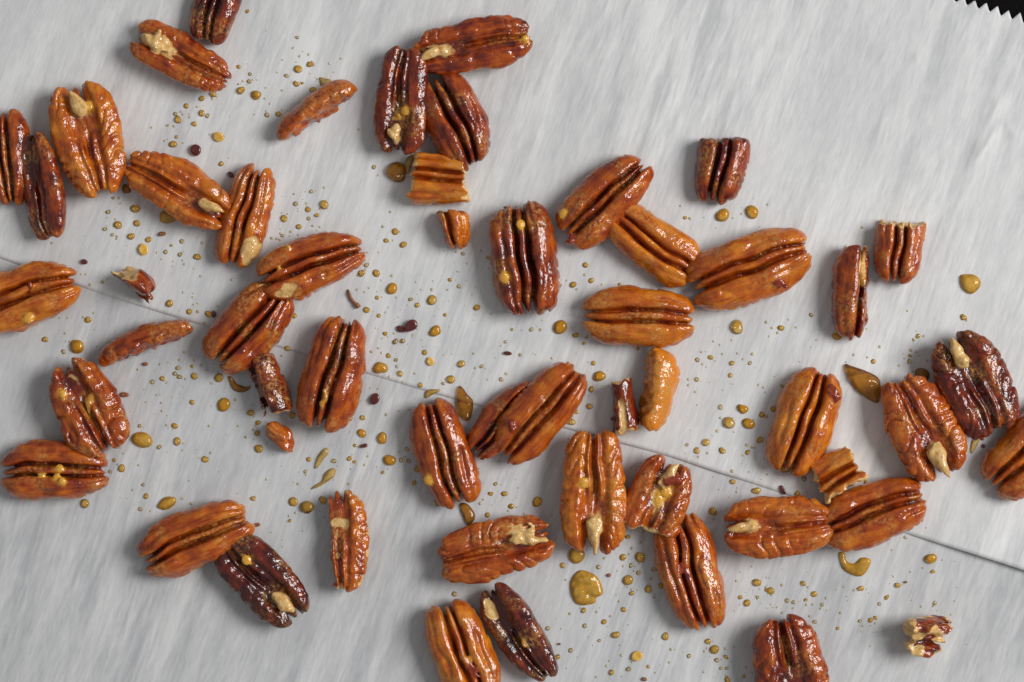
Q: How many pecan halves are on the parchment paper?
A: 38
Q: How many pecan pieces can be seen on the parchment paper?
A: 16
